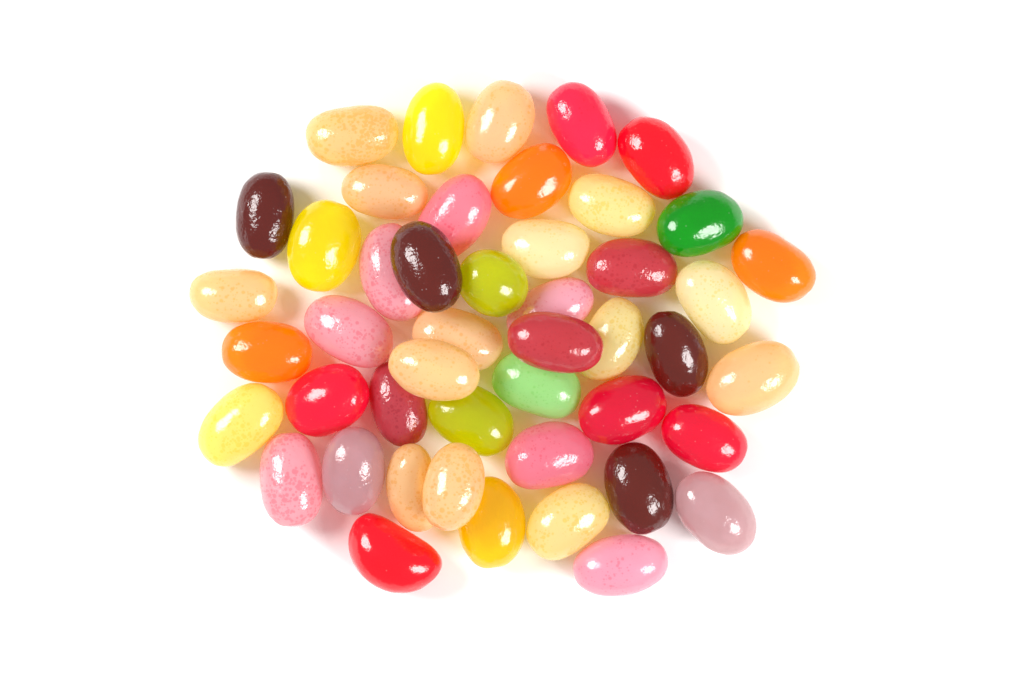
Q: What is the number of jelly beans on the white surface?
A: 47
